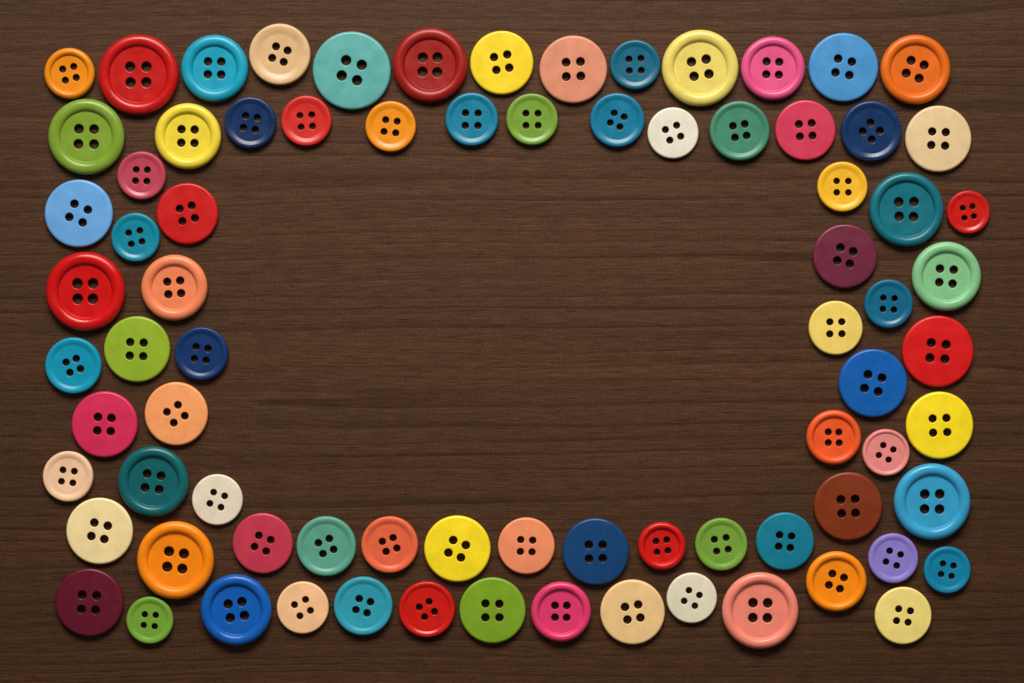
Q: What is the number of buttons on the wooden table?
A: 80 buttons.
